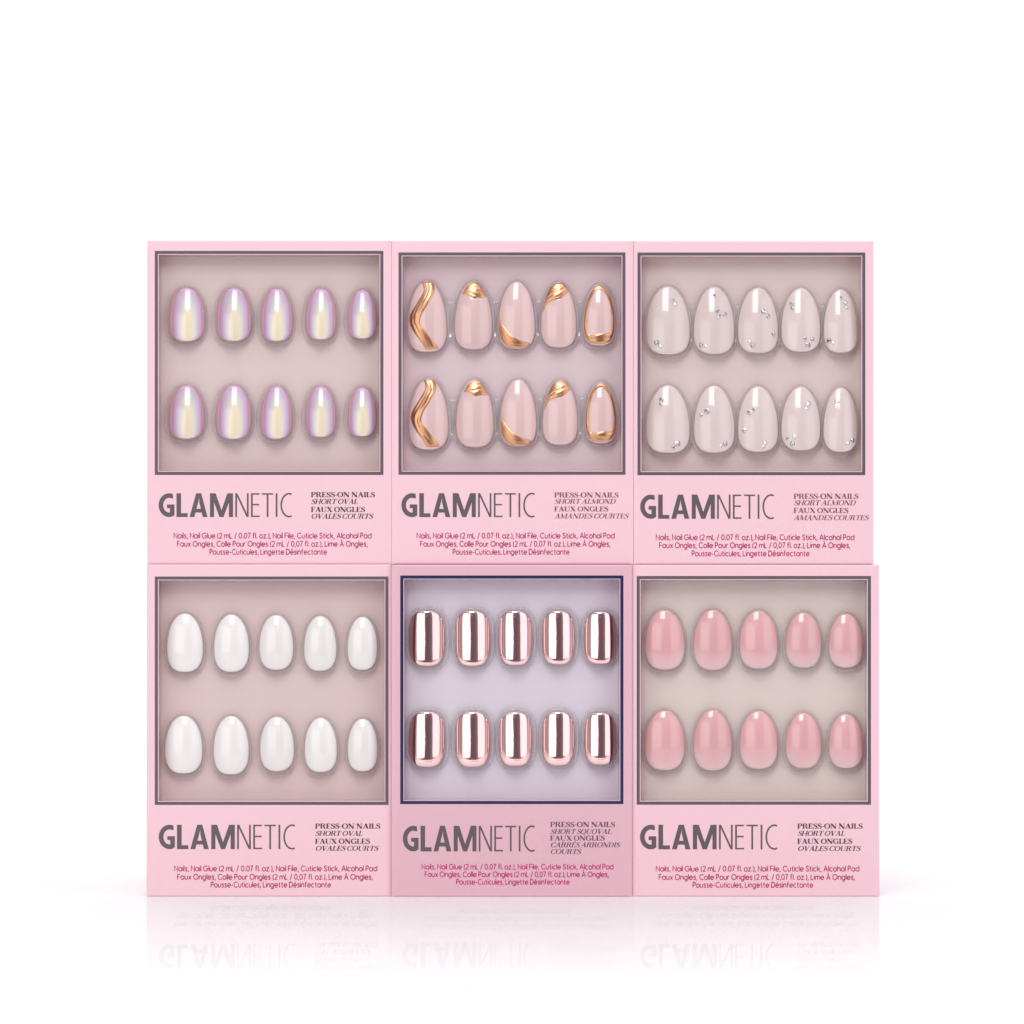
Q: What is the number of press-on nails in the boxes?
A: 60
